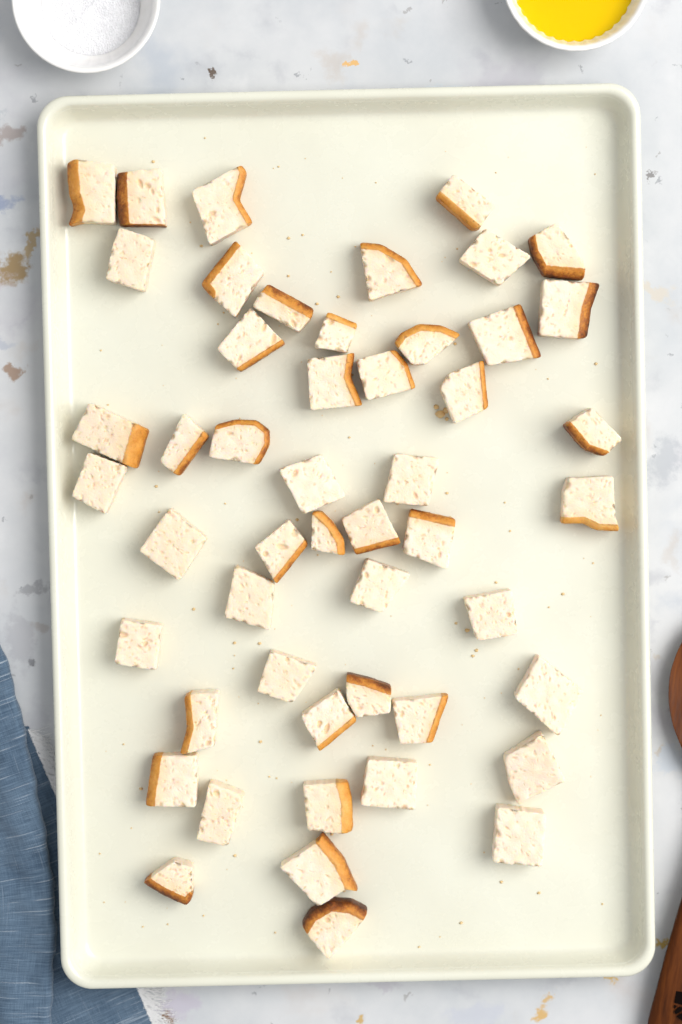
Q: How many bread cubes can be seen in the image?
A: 50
